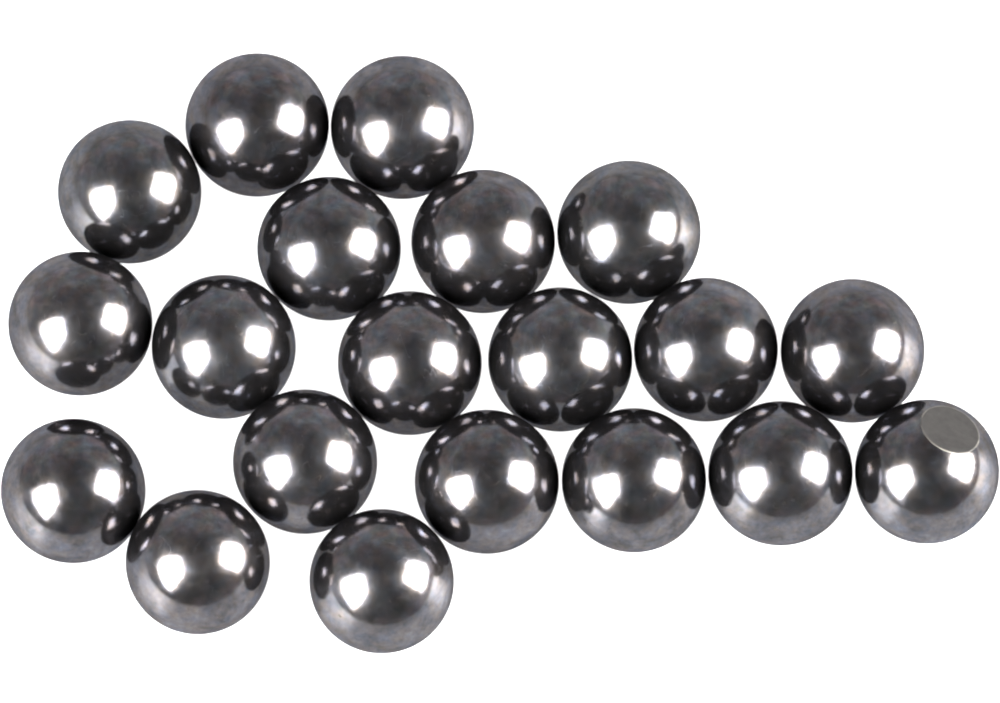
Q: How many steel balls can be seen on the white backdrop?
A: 20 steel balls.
